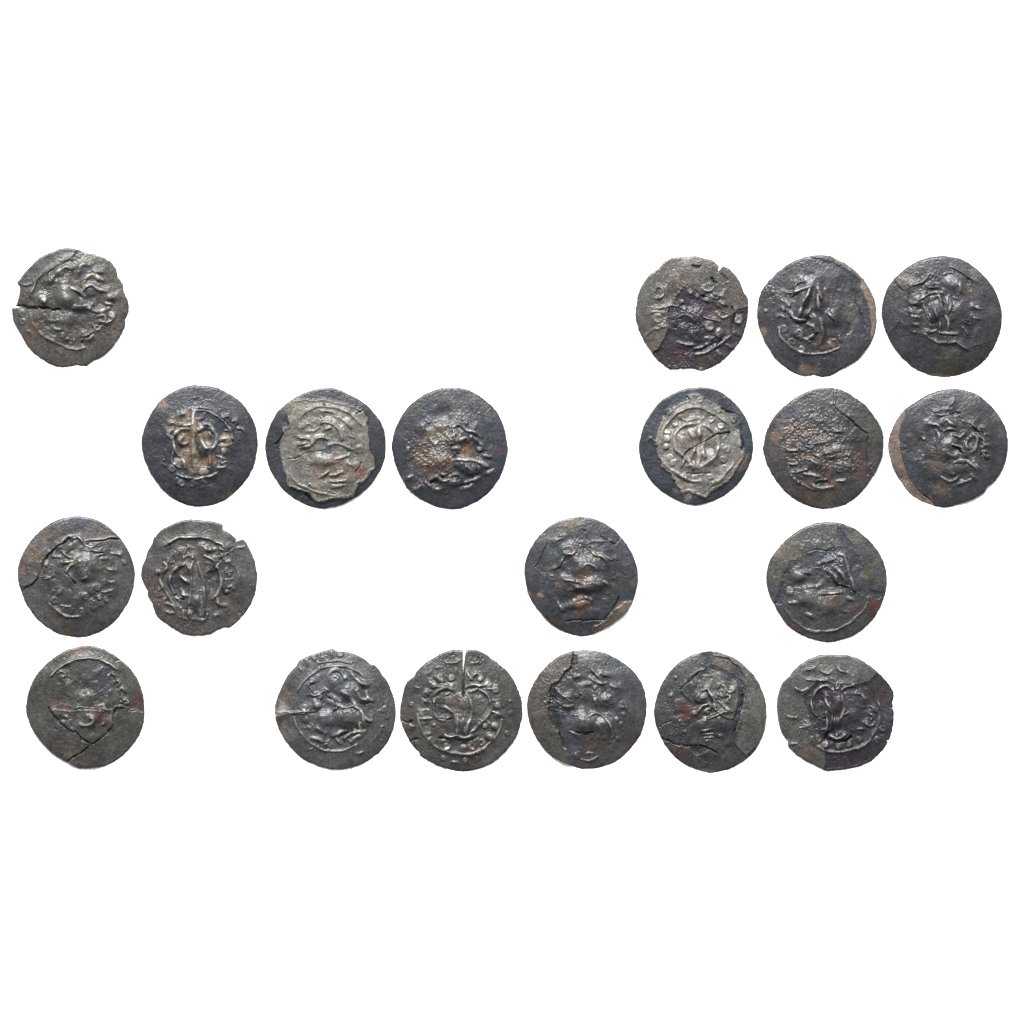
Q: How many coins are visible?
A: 20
